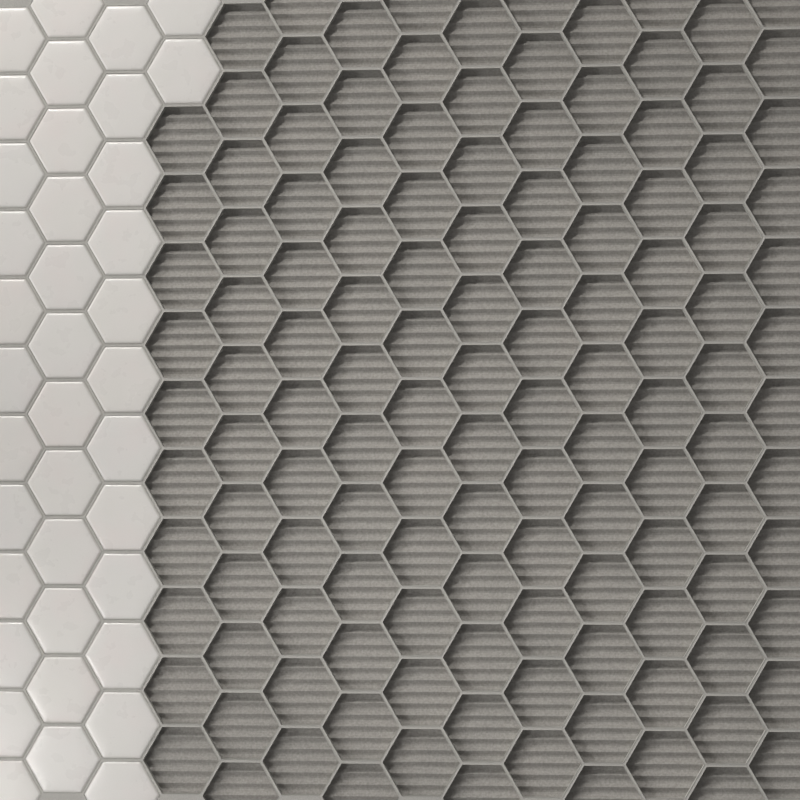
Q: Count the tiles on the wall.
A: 38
